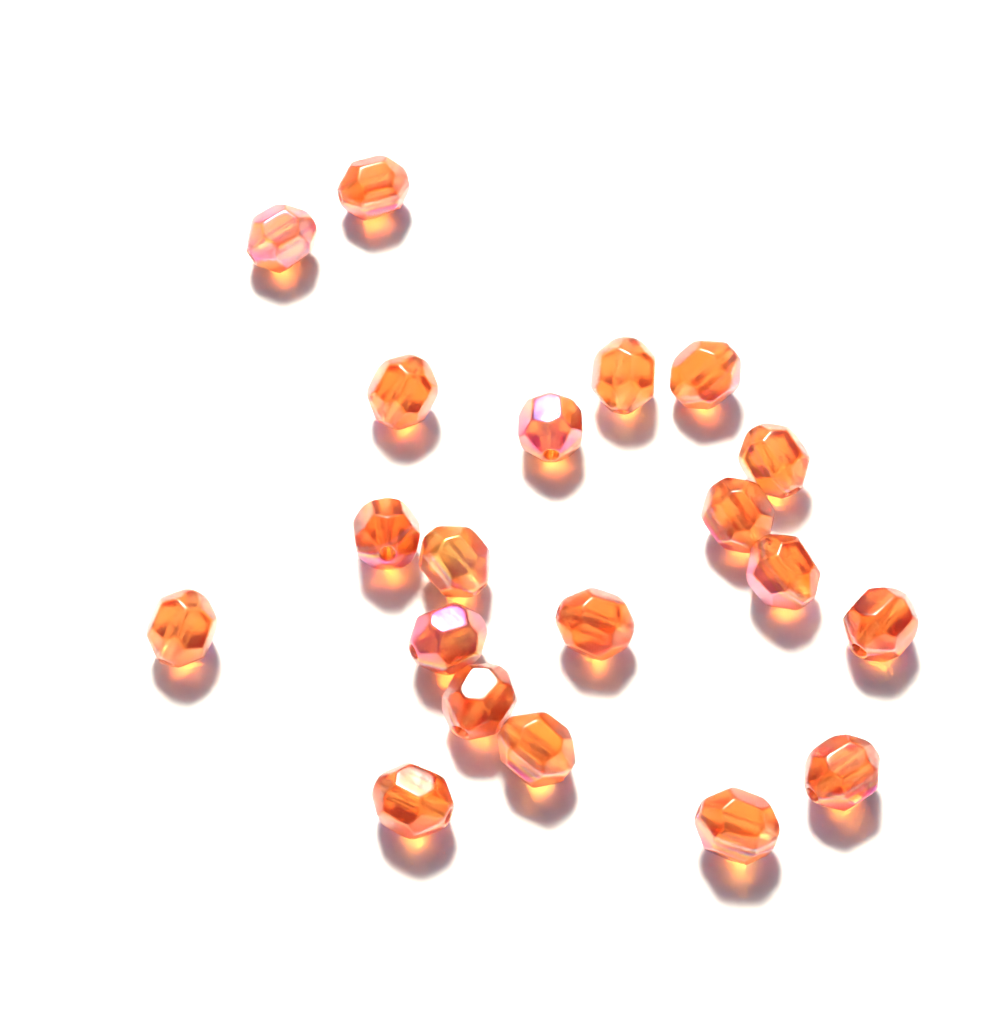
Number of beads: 20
